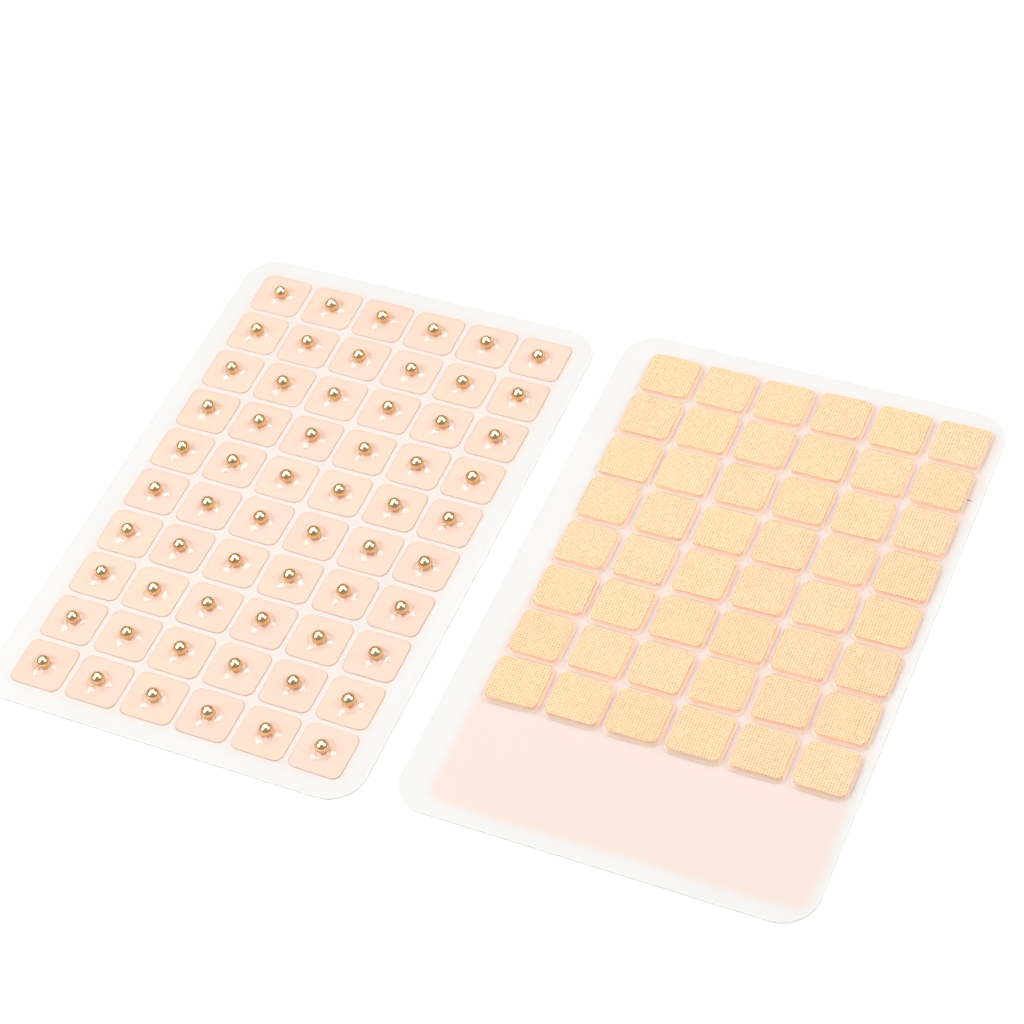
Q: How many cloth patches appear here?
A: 48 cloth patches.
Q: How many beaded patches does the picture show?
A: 60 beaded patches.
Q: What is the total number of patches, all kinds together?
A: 108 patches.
